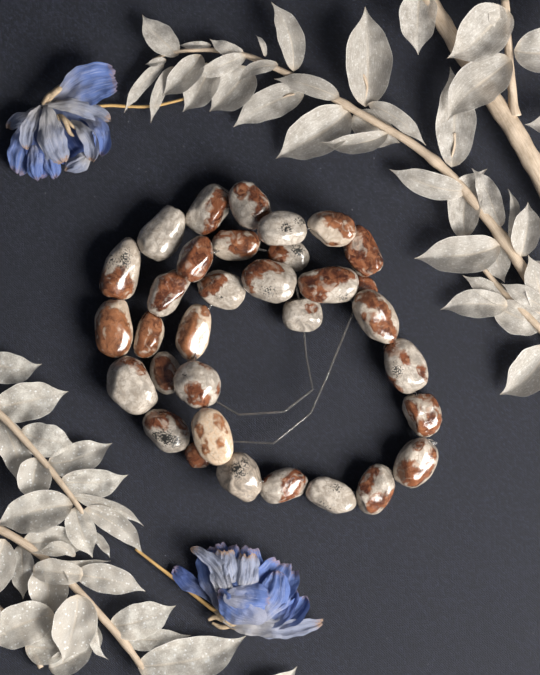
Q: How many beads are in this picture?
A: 33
